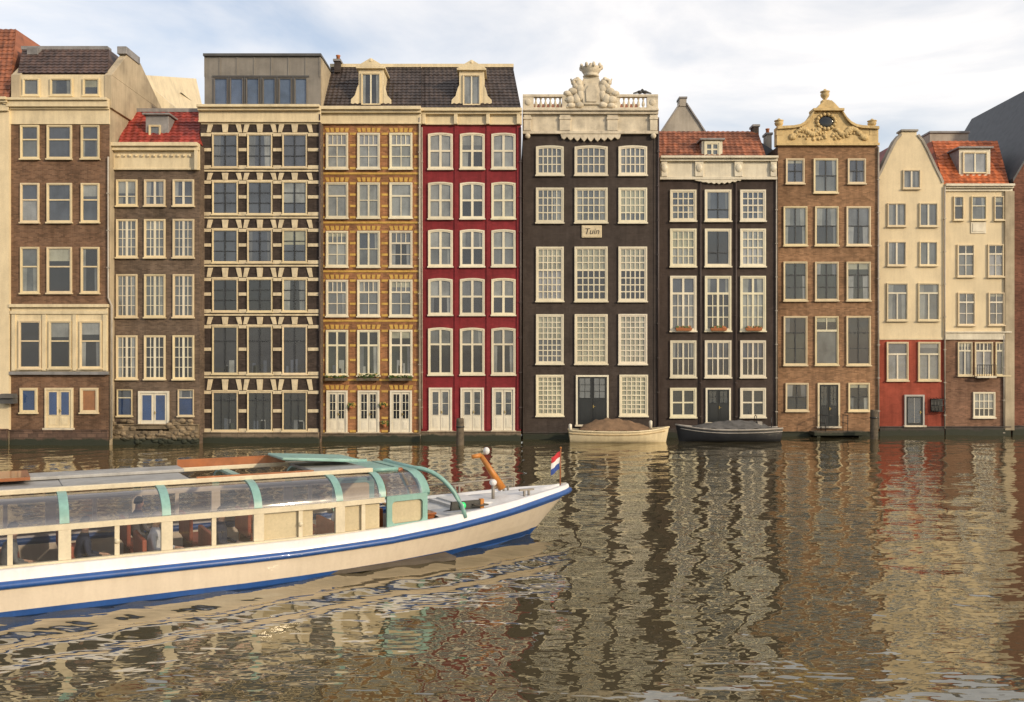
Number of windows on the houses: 152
